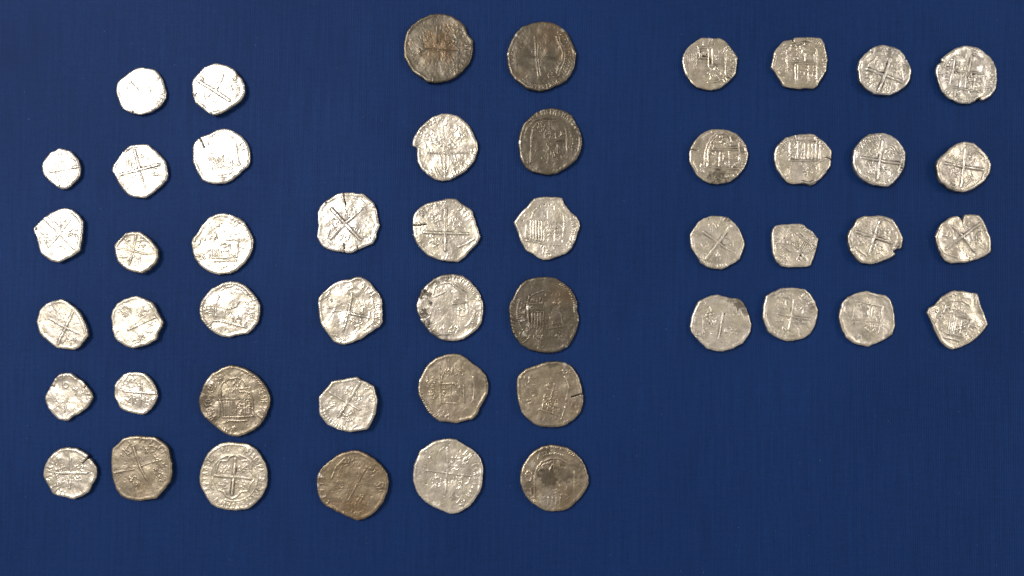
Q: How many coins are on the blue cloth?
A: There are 49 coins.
